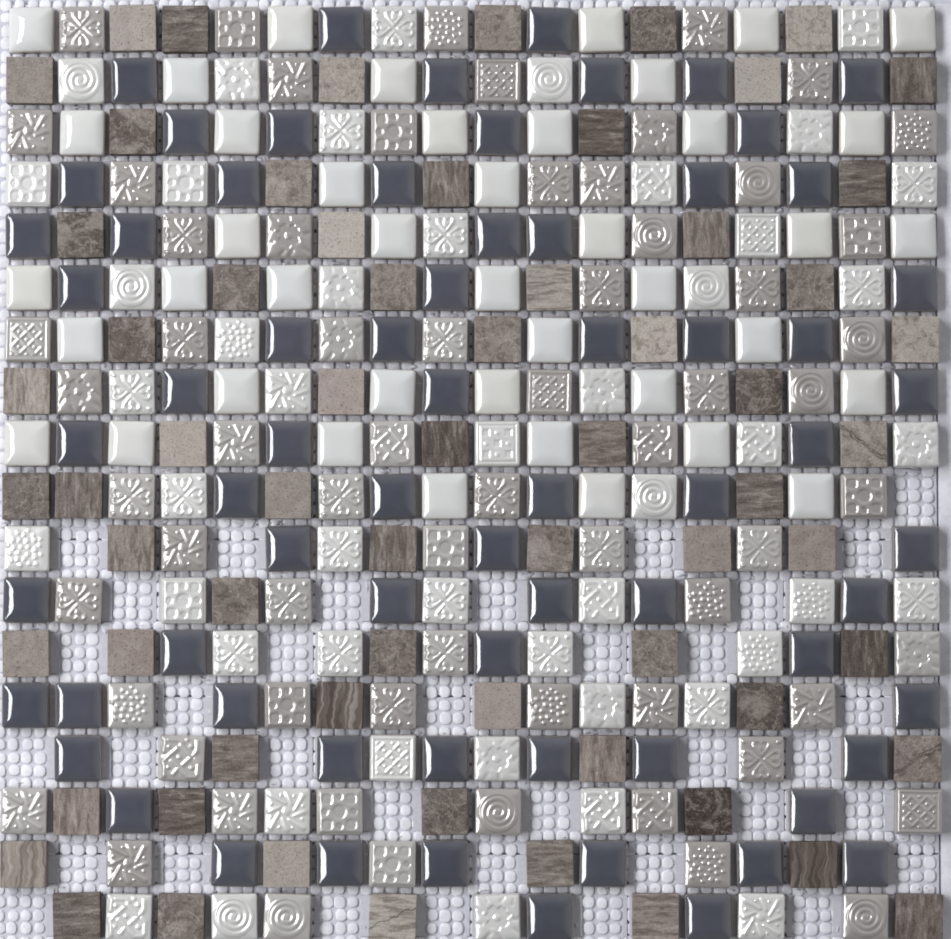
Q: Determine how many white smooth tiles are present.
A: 42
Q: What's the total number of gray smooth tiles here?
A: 69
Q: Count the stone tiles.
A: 66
